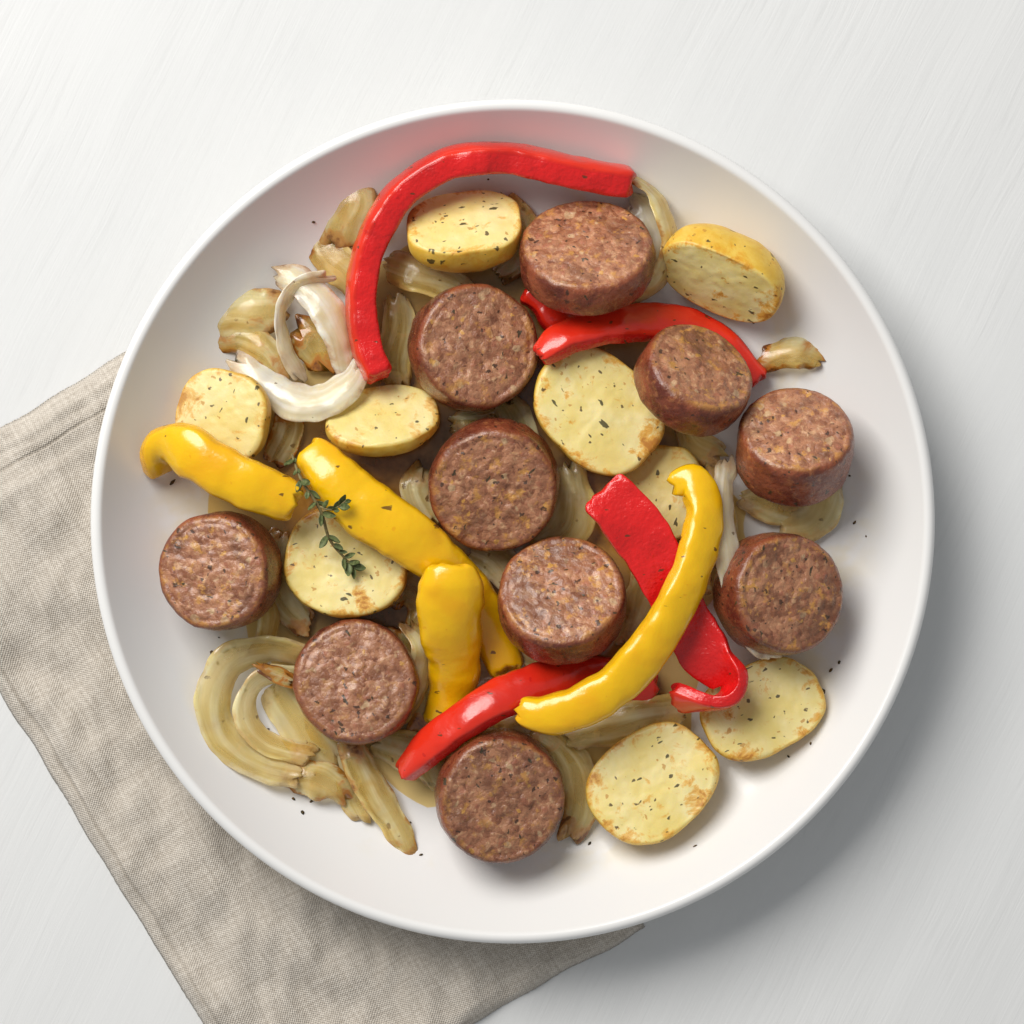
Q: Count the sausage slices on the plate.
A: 10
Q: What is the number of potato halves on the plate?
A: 9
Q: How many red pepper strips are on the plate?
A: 5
